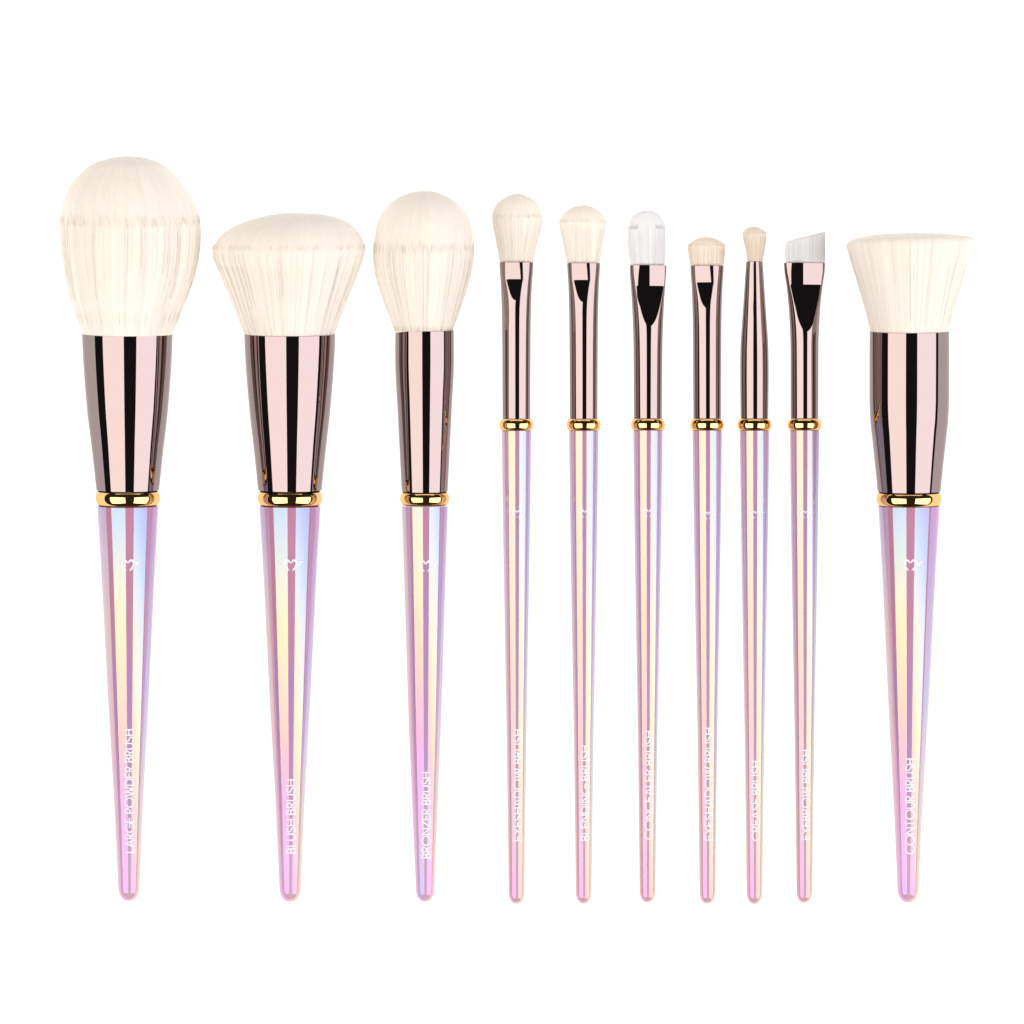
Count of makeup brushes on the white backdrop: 10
